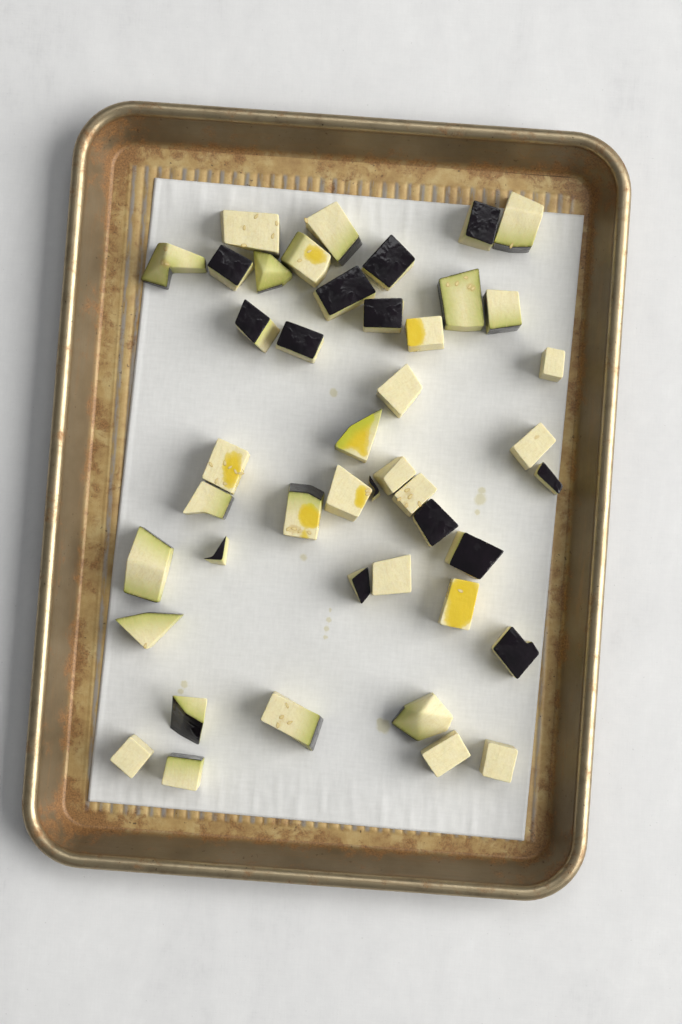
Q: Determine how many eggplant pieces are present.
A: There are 44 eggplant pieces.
